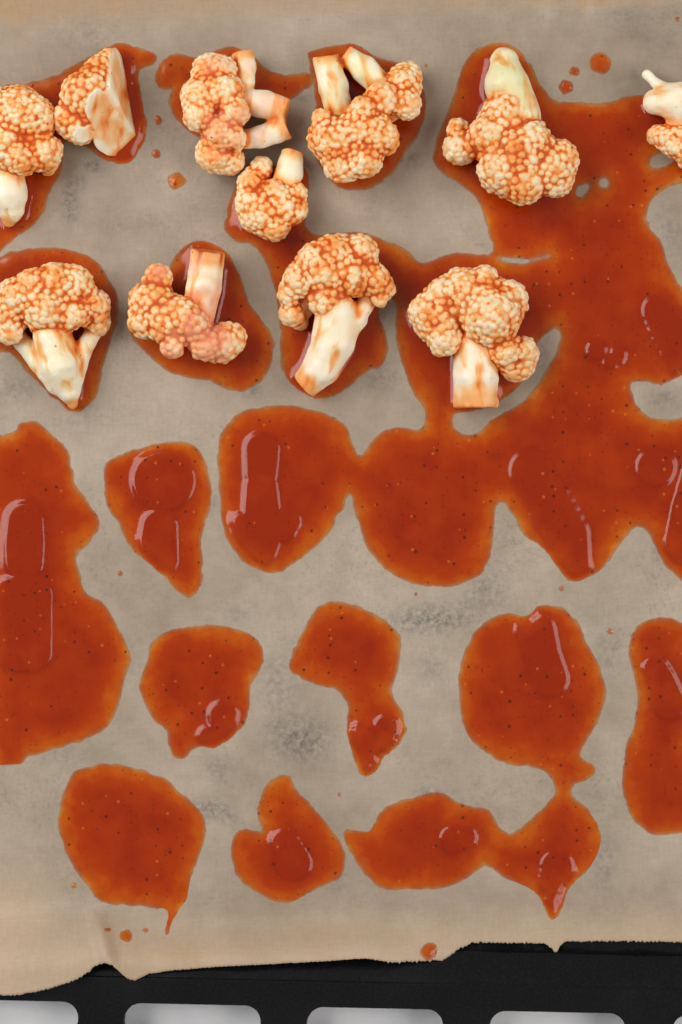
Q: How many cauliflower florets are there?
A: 11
